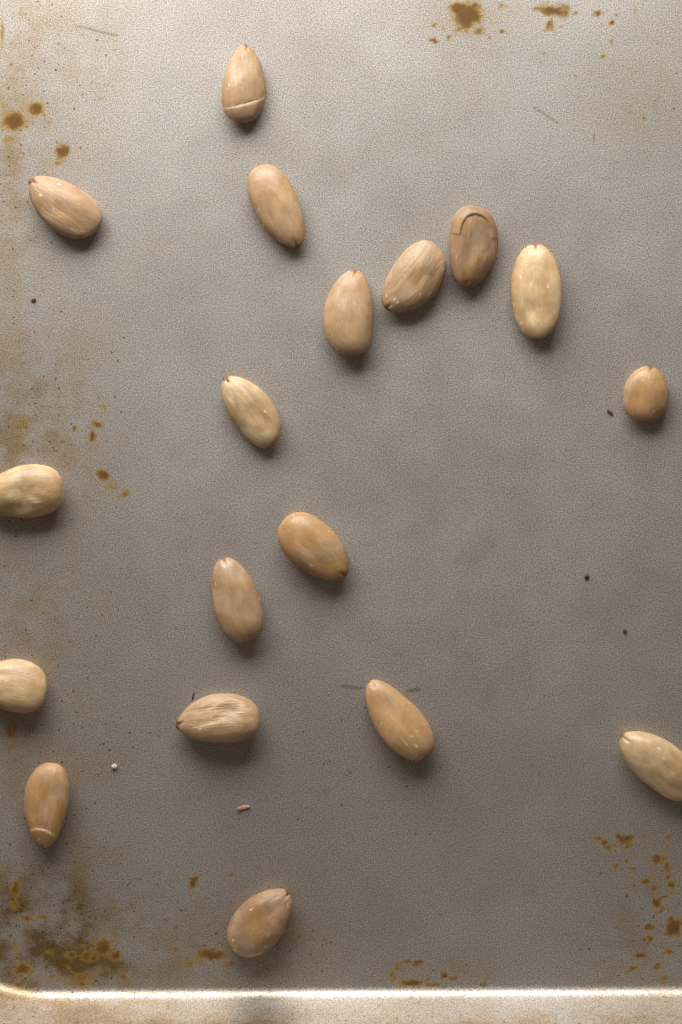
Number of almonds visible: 18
